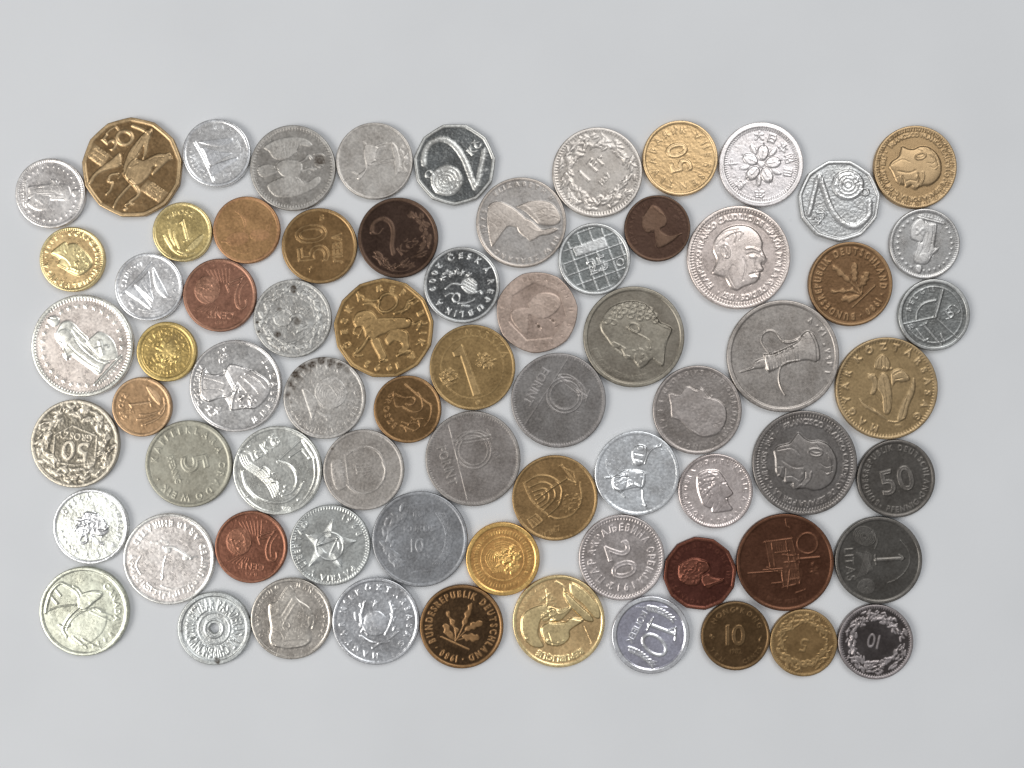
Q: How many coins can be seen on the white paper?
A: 71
